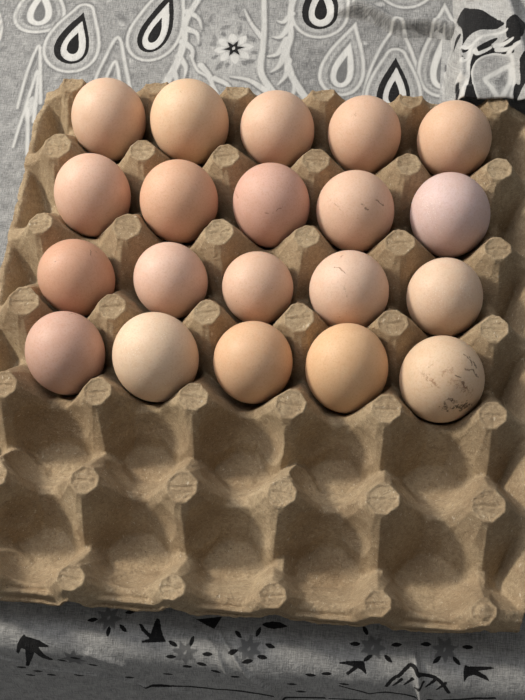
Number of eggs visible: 20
